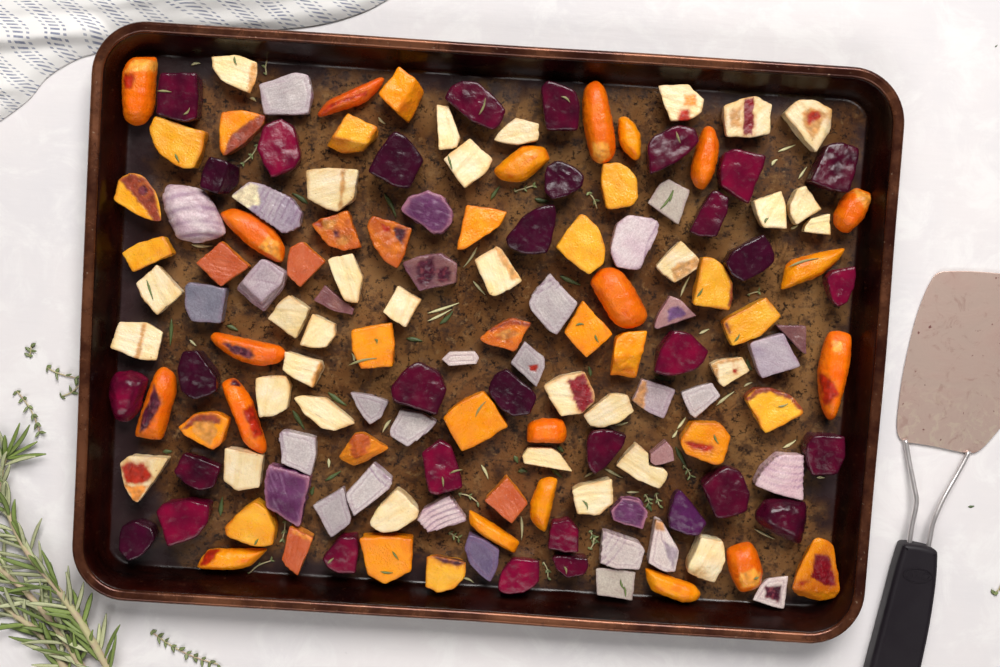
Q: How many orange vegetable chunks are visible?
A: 50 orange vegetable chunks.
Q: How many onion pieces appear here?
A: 33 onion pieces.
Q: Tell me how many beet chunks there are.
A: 32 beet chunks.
